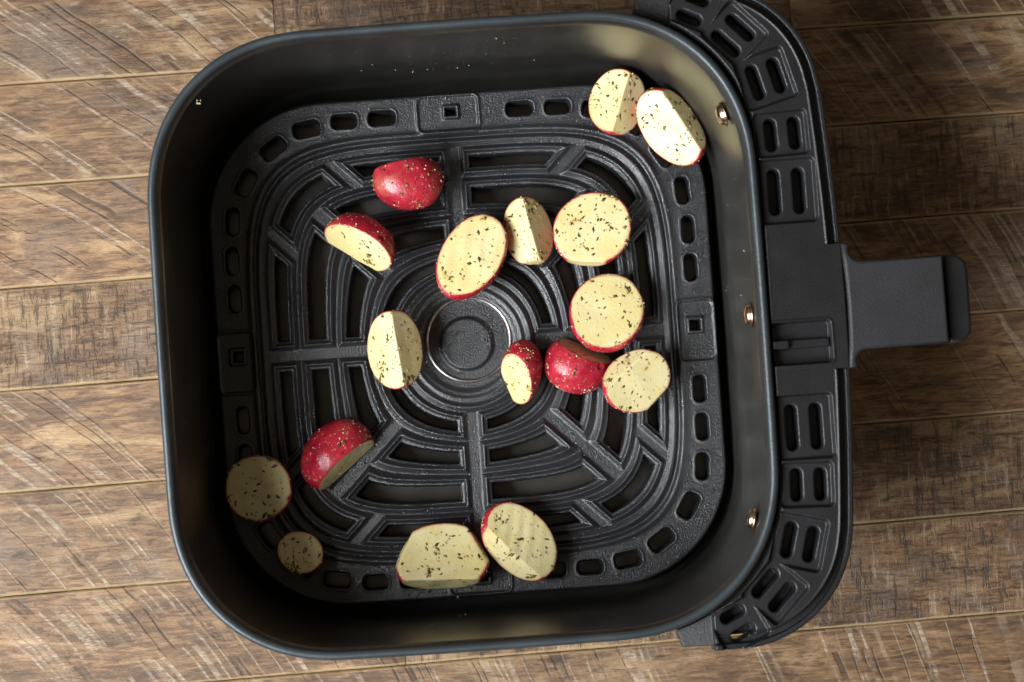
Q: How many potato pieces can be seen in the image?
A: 17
